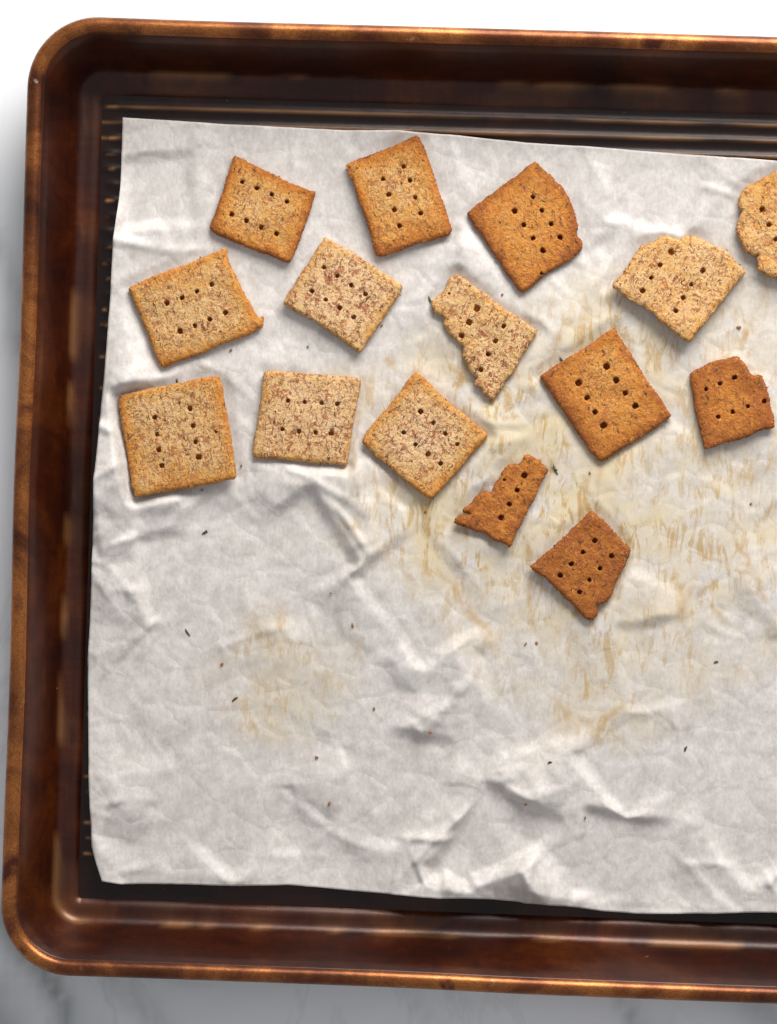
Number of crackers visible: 15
